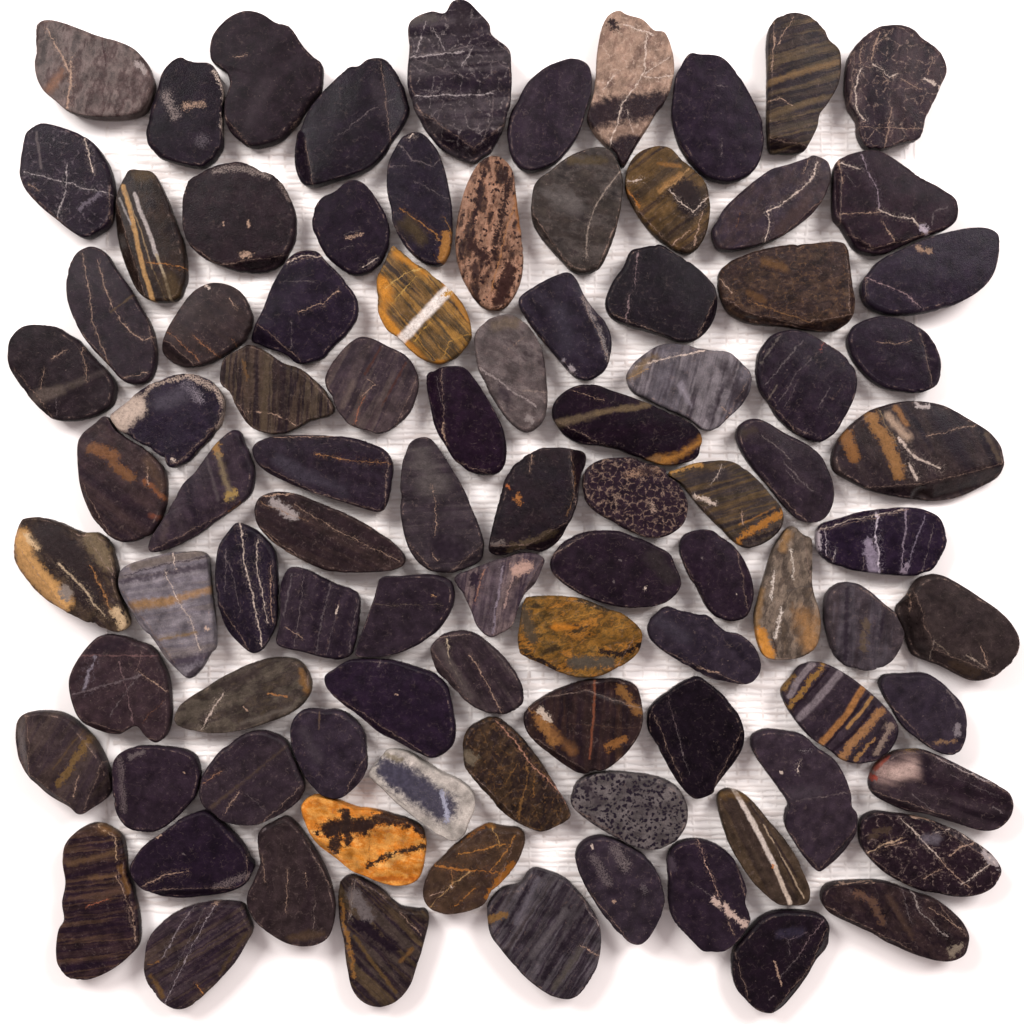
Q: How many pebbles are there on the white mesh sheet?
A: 93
